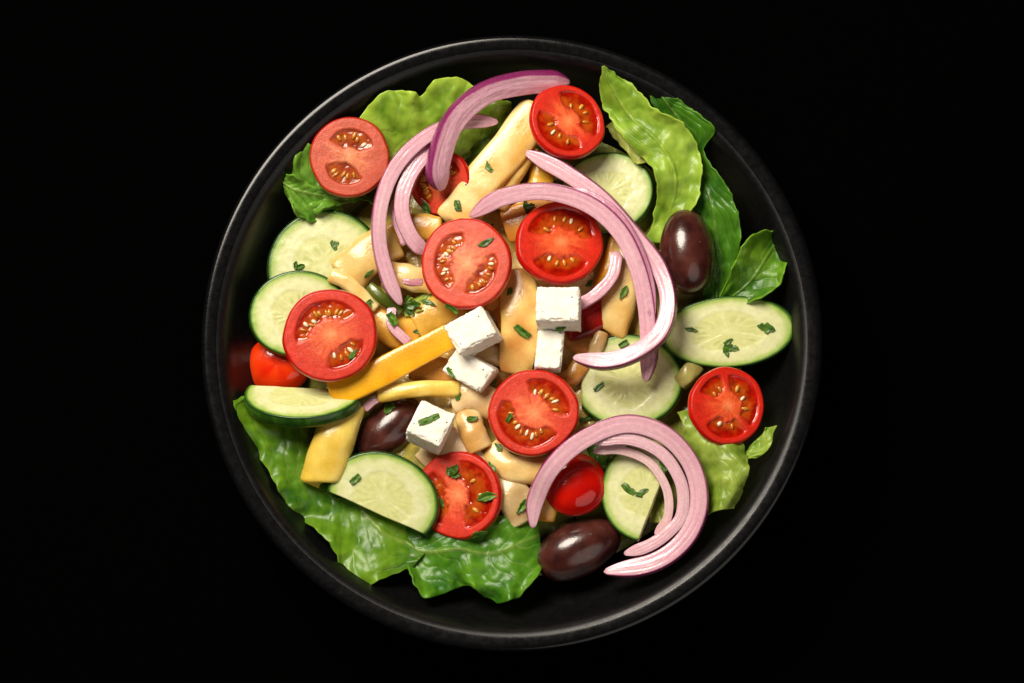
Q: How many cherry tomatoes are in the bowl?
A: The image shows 11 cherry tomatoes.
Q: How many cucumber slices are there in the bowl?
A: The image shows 8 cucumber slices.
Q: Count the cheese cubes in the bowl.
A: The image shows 5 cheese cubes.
